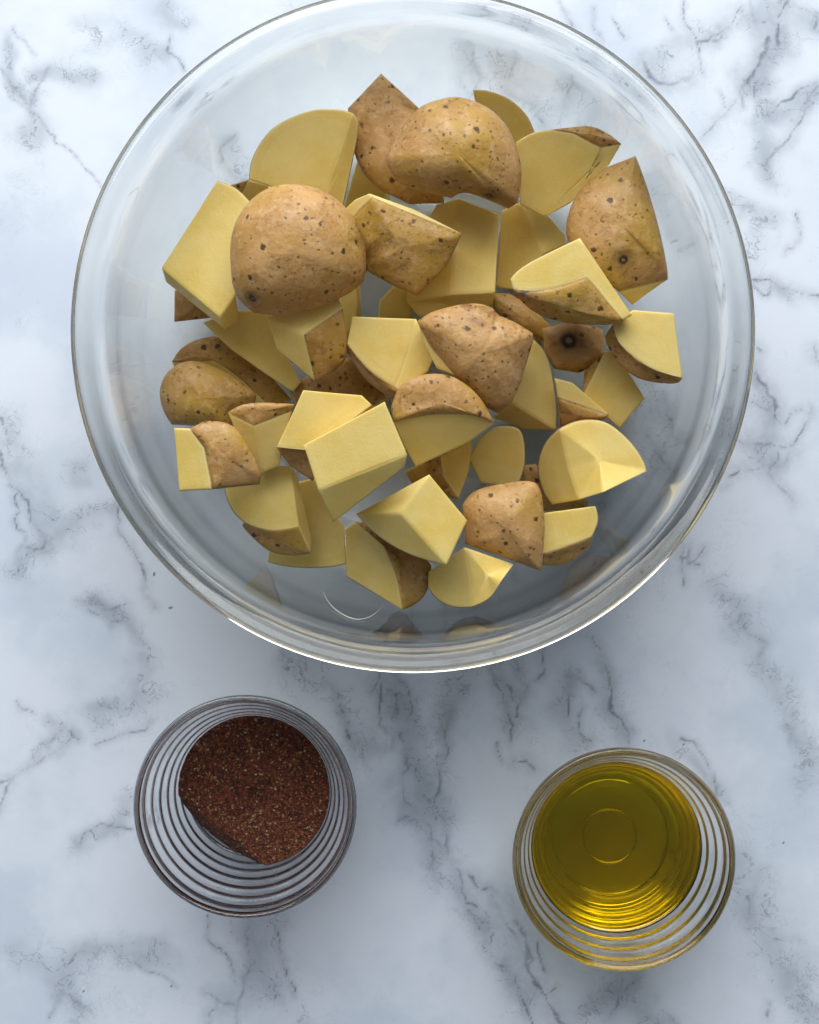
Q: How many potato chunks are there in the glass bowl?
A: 46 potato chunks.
